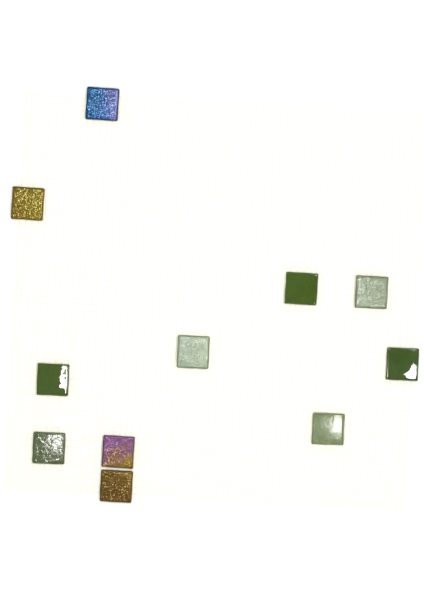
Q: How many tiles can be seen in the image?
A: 11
